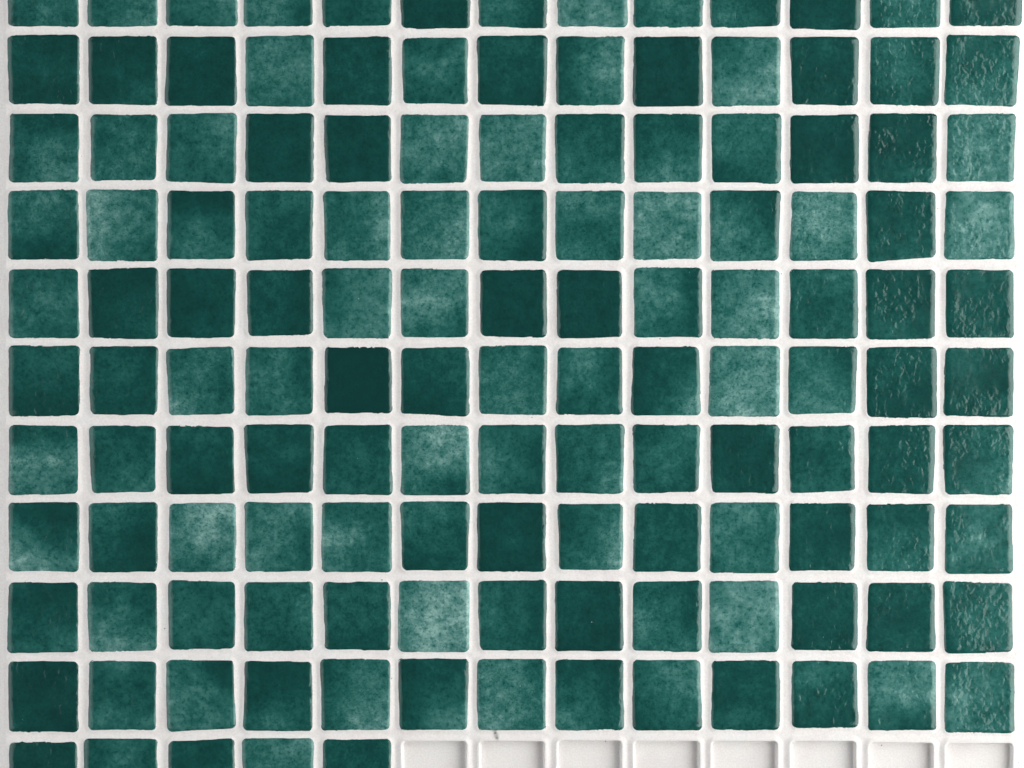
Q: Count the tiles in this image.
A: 135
